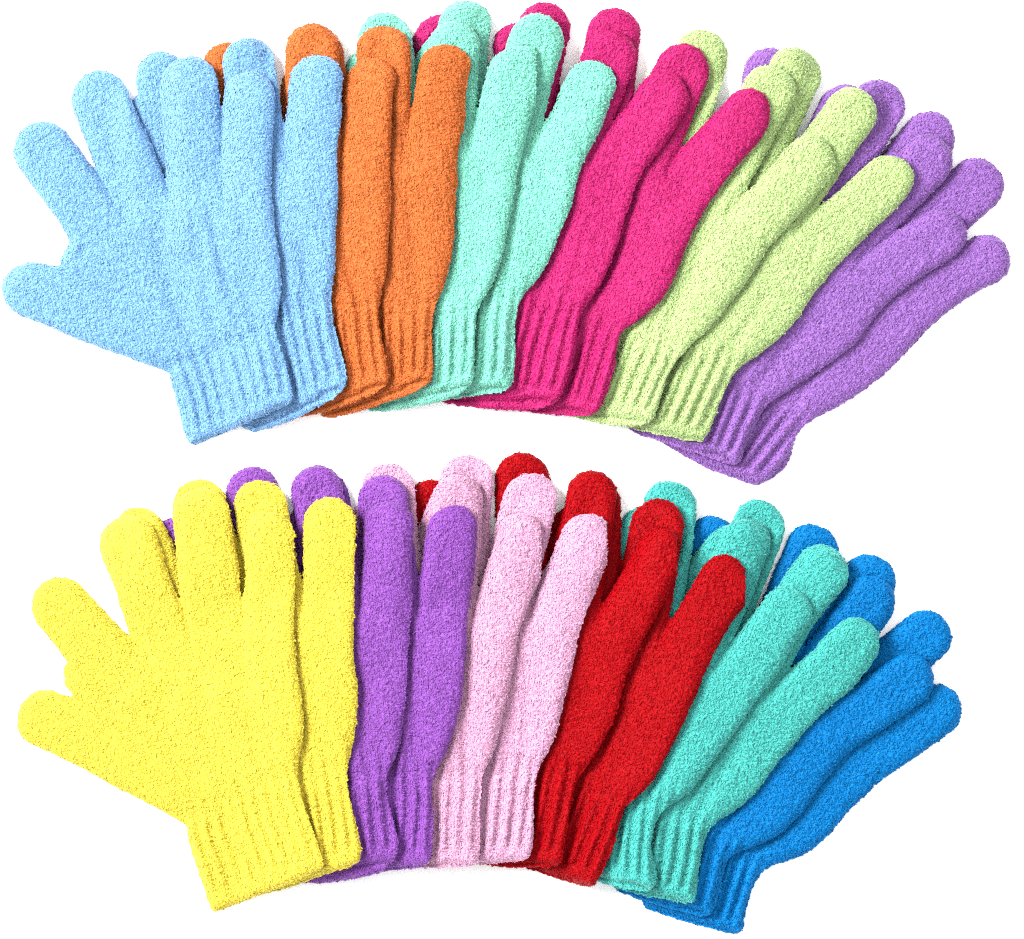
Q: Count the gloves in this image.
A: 24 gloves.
